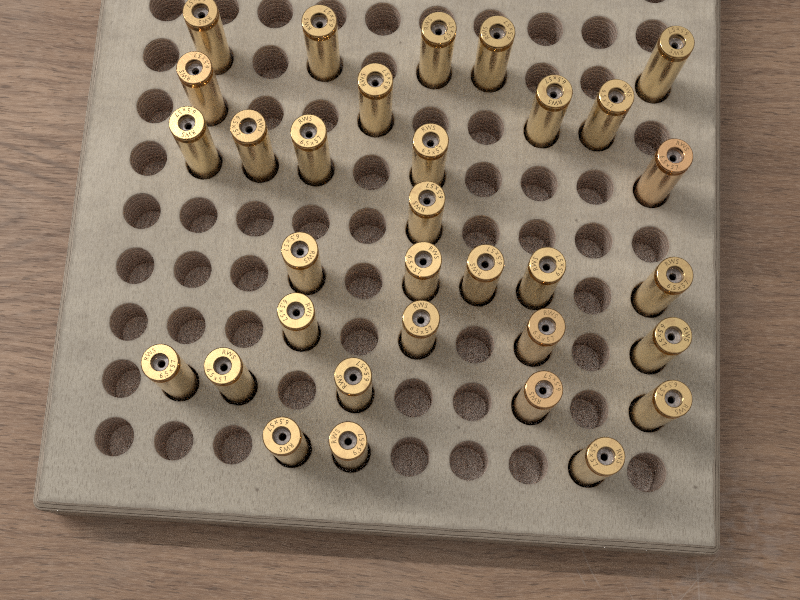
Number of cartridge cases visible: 32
